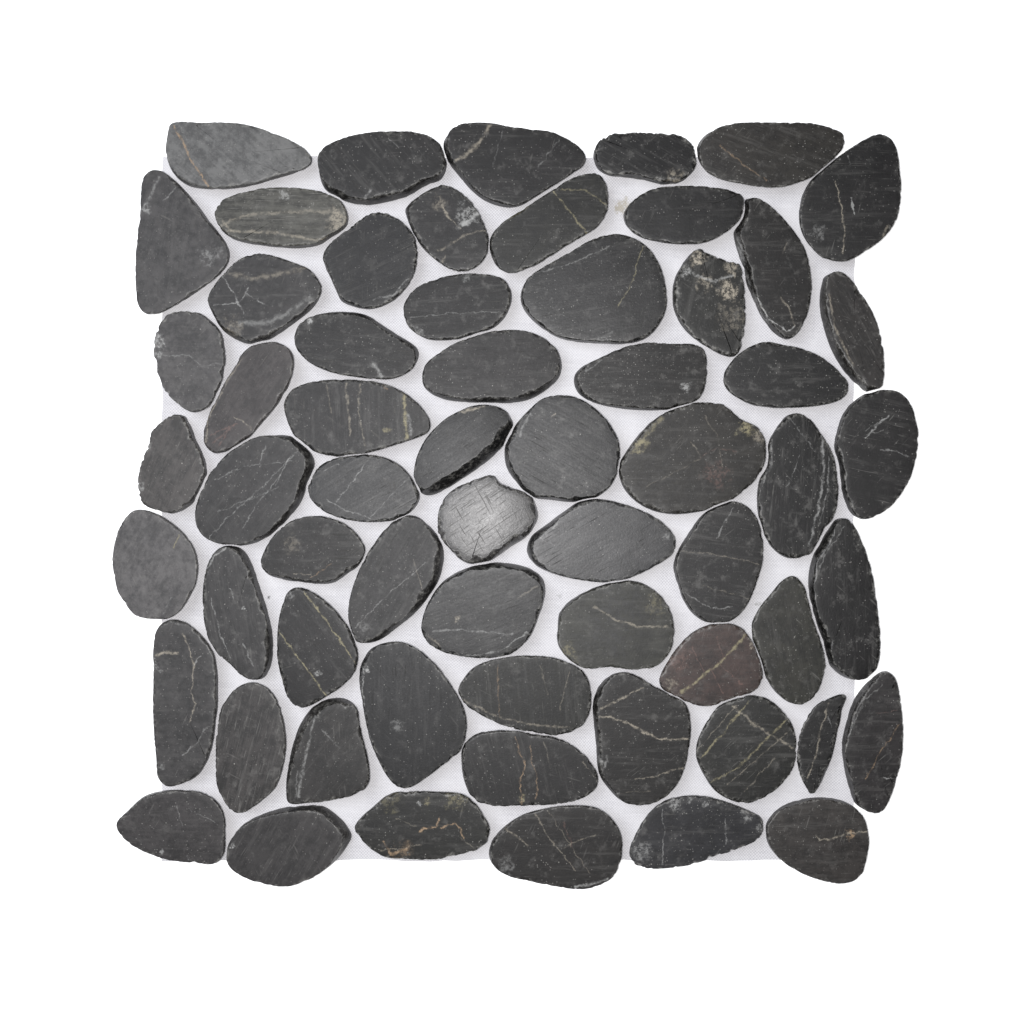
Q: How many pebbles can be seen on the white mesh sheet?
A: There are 62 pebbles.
